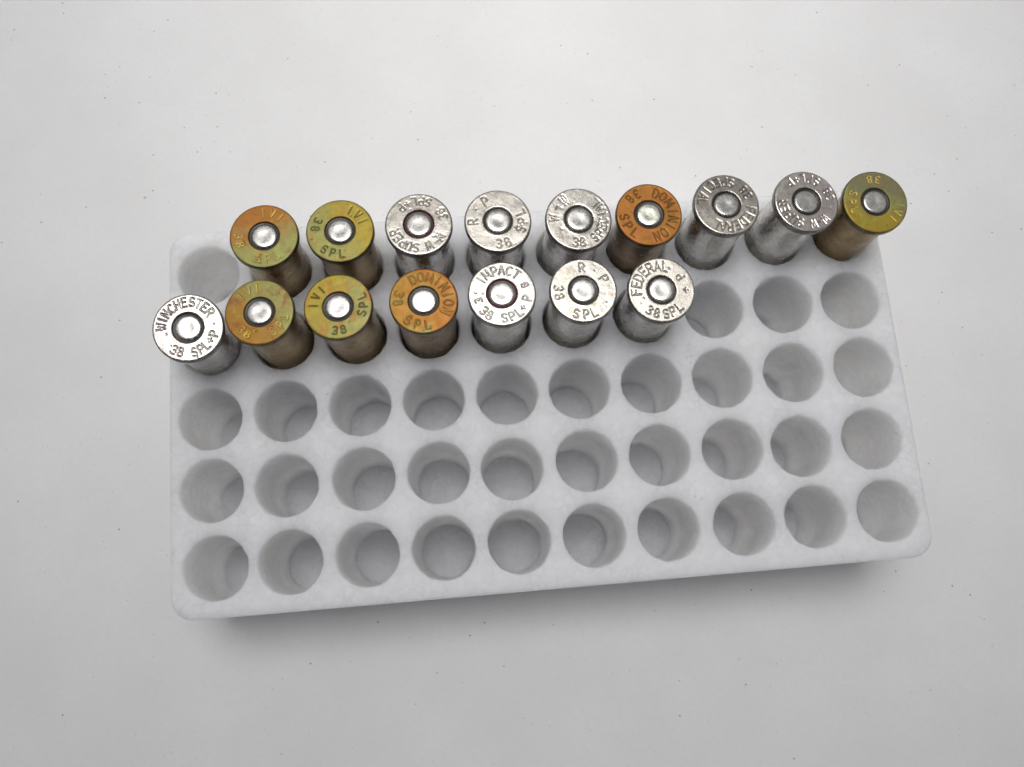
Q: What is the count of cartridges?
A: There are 16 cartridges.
